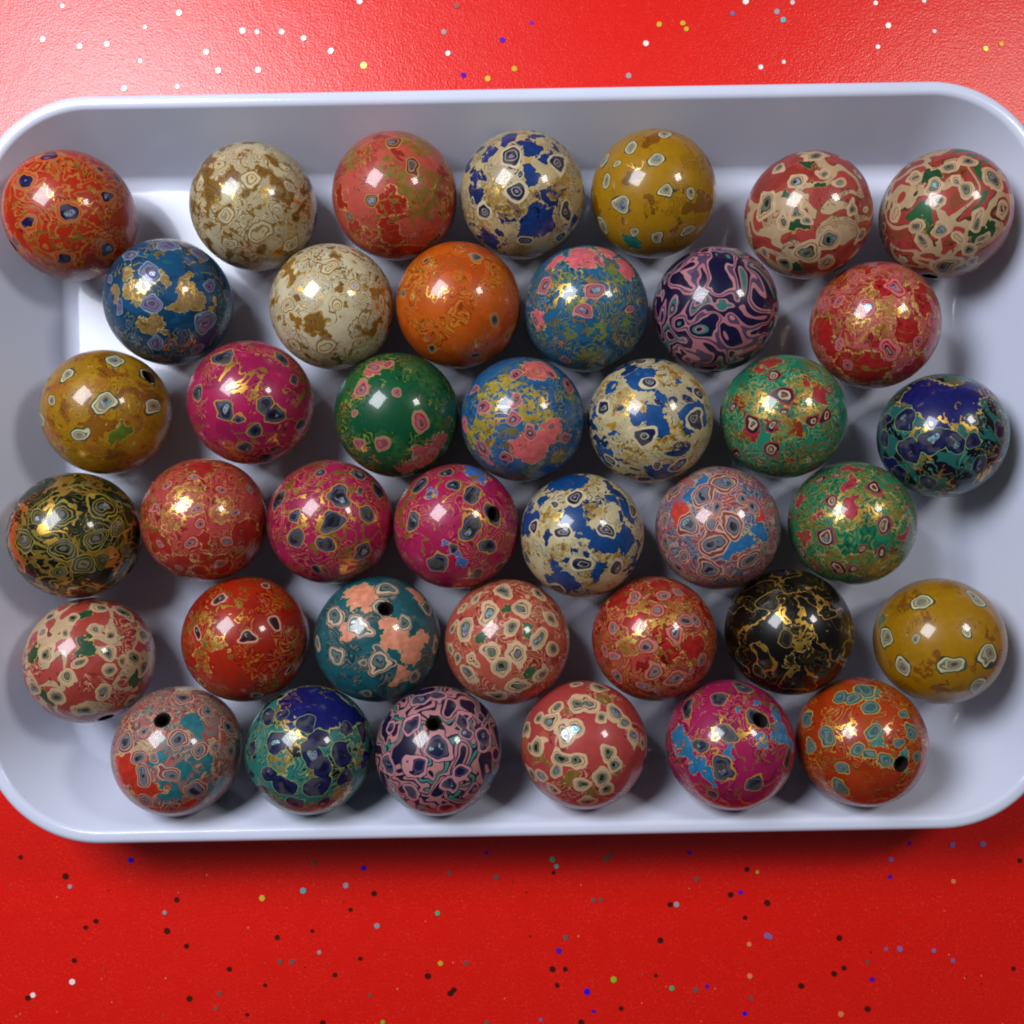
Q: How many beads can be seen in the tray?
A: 40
